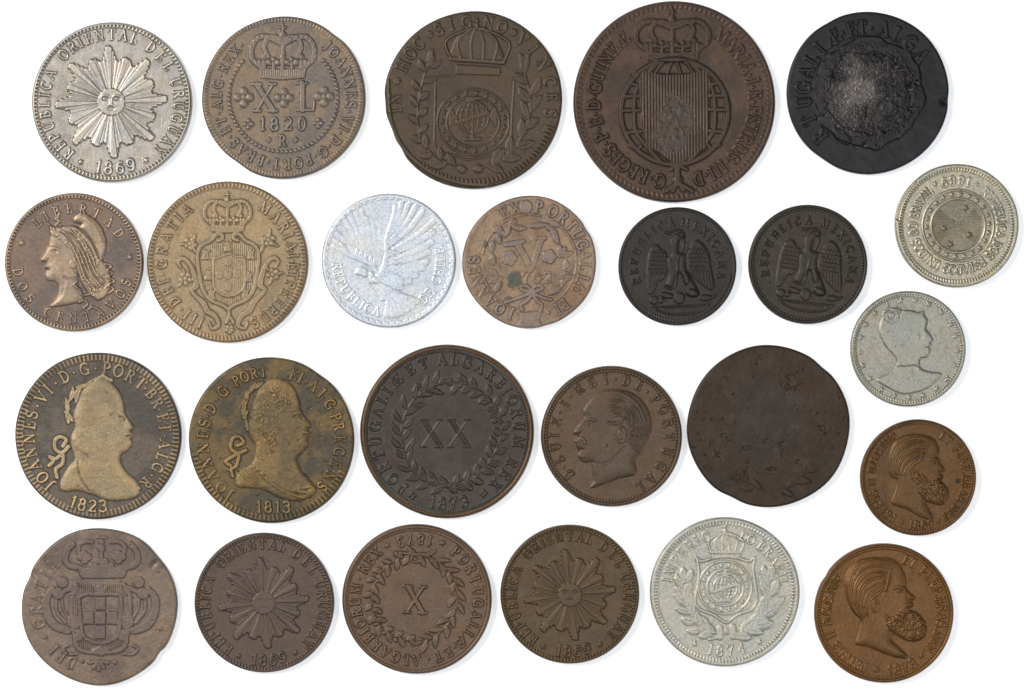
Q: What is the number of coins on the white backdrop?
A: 25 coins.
